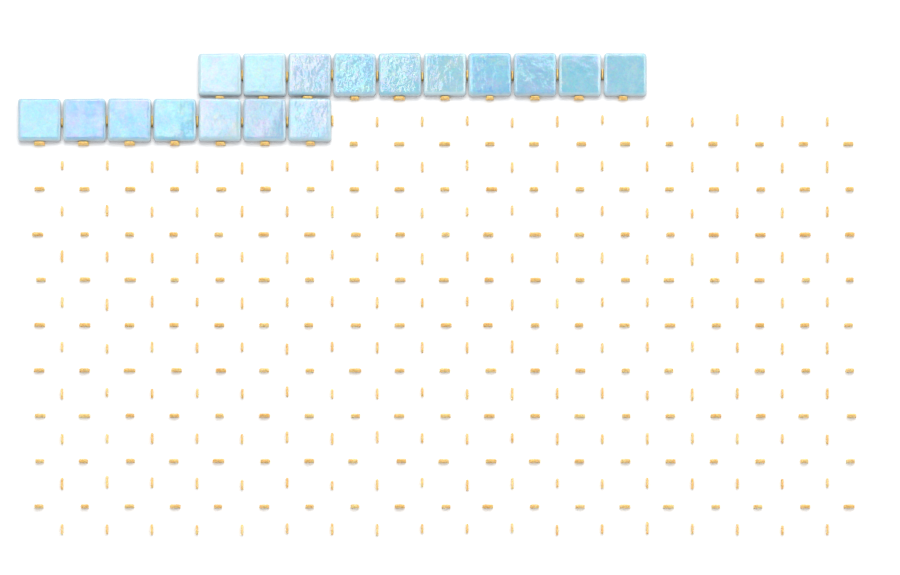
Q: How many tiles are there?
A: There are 17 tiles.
